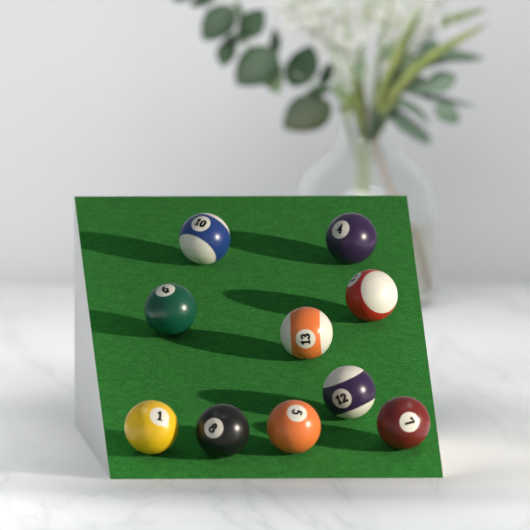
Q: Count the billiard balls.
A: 10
